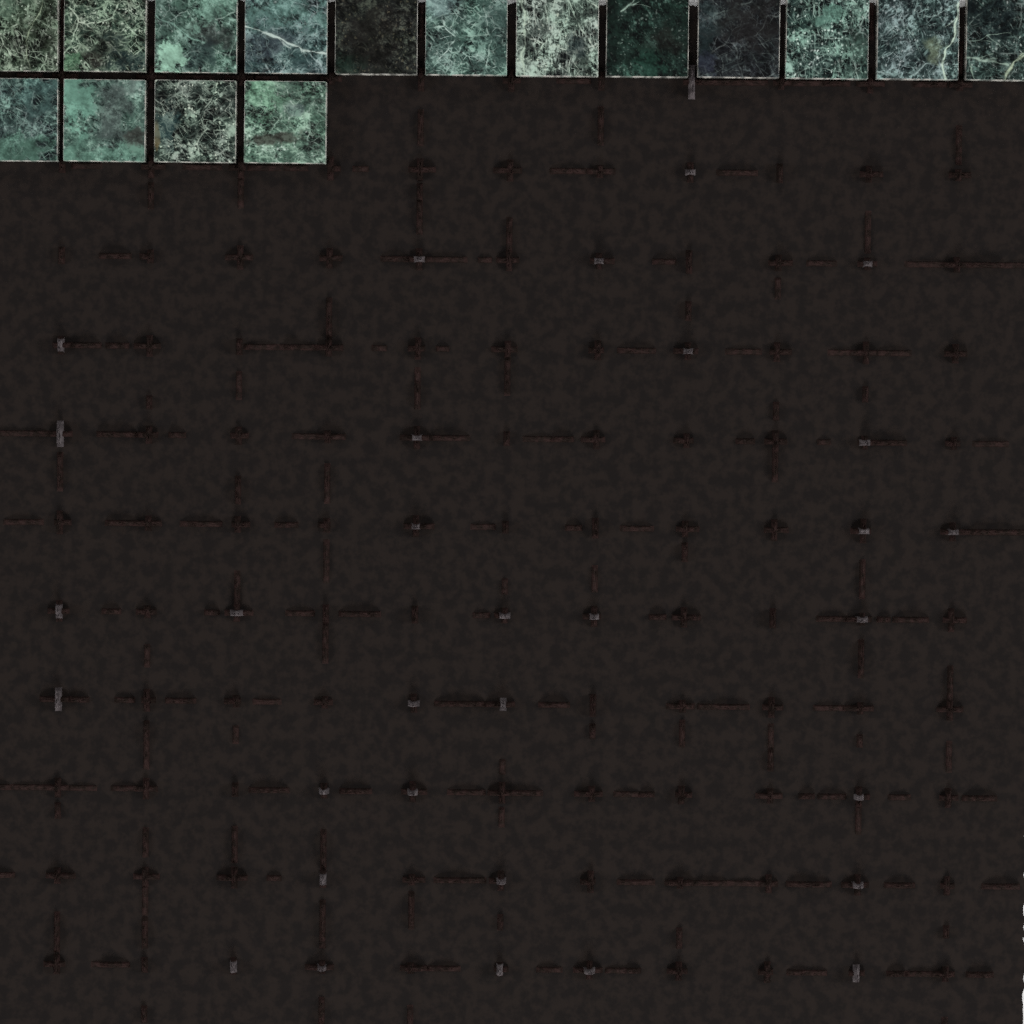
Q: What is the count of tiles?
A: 16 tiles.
